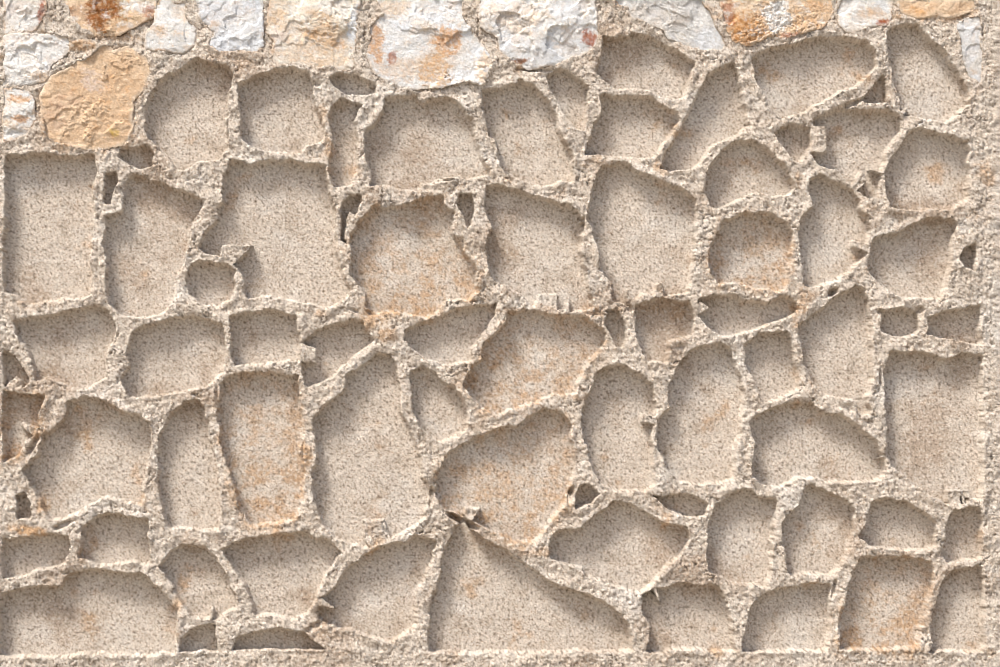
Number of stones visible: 15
